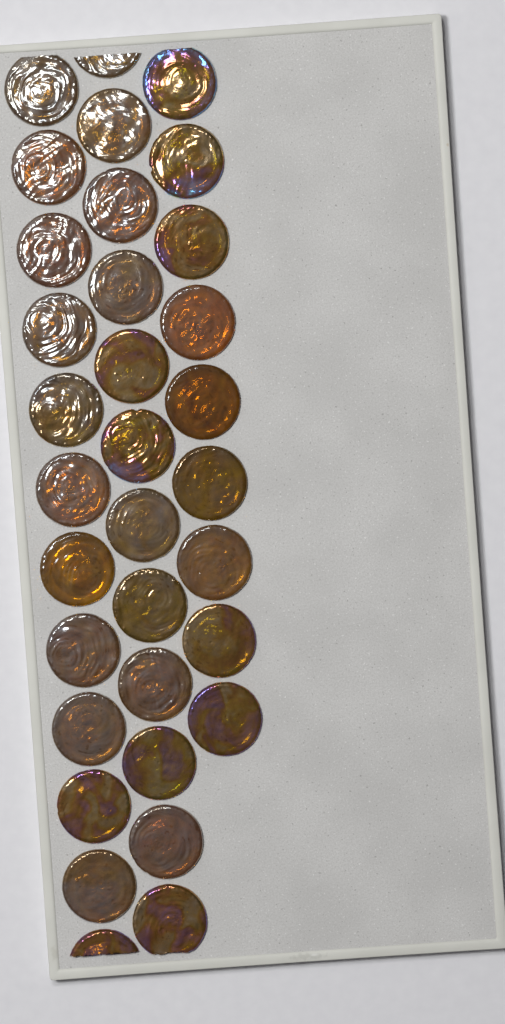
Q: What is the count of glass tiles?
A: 33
